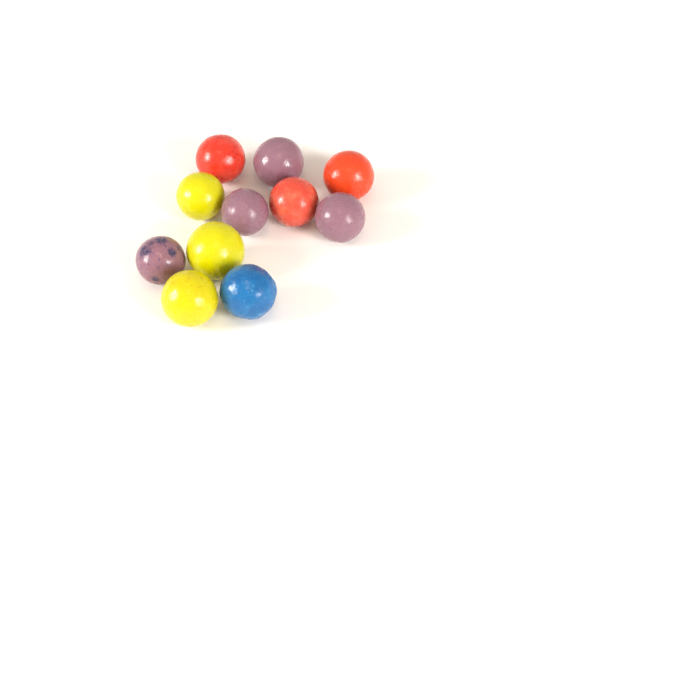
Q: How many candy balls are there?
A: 11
